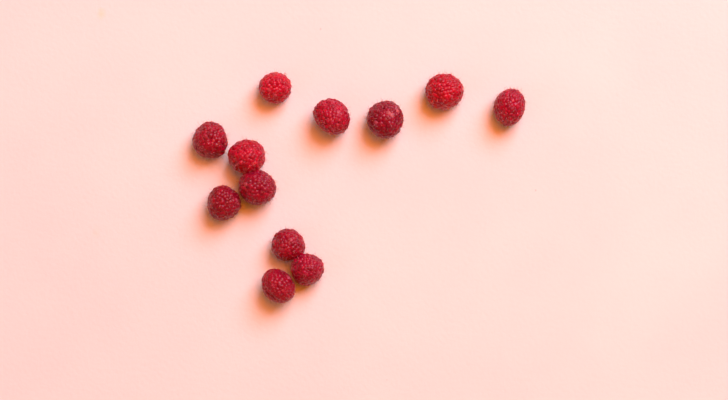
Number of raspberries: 12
